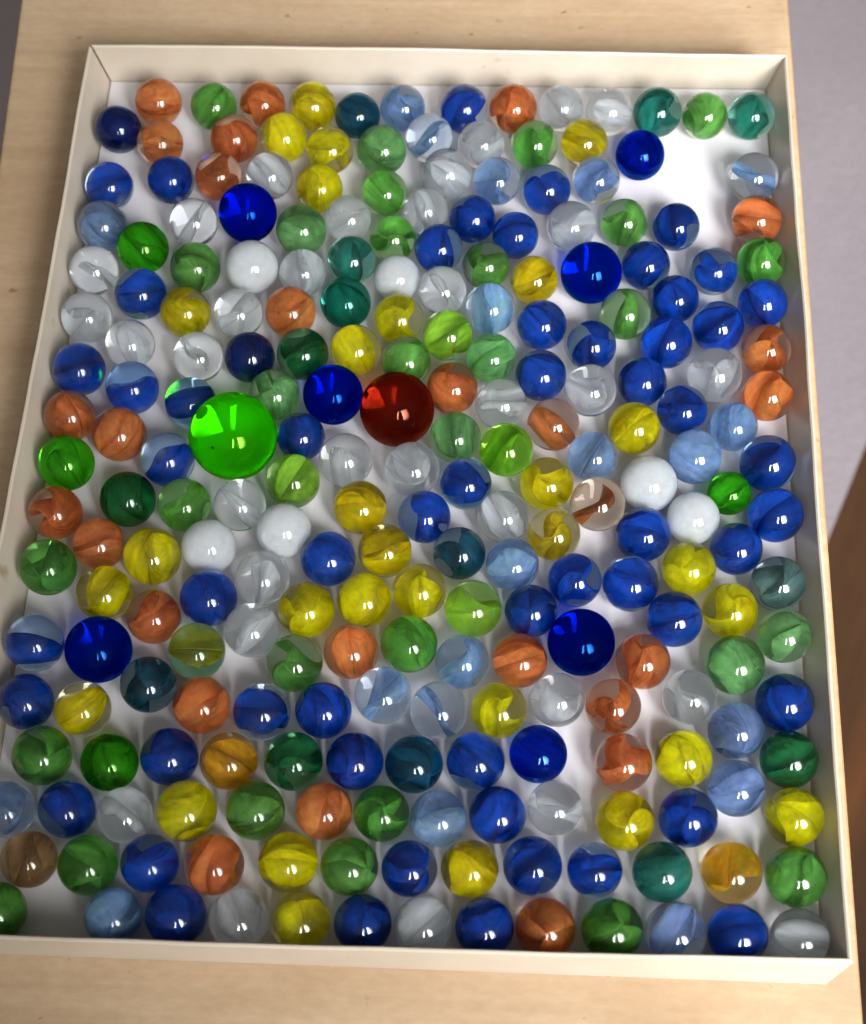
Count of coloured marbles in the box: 200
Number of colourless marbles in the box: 38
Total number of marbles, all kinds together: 238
